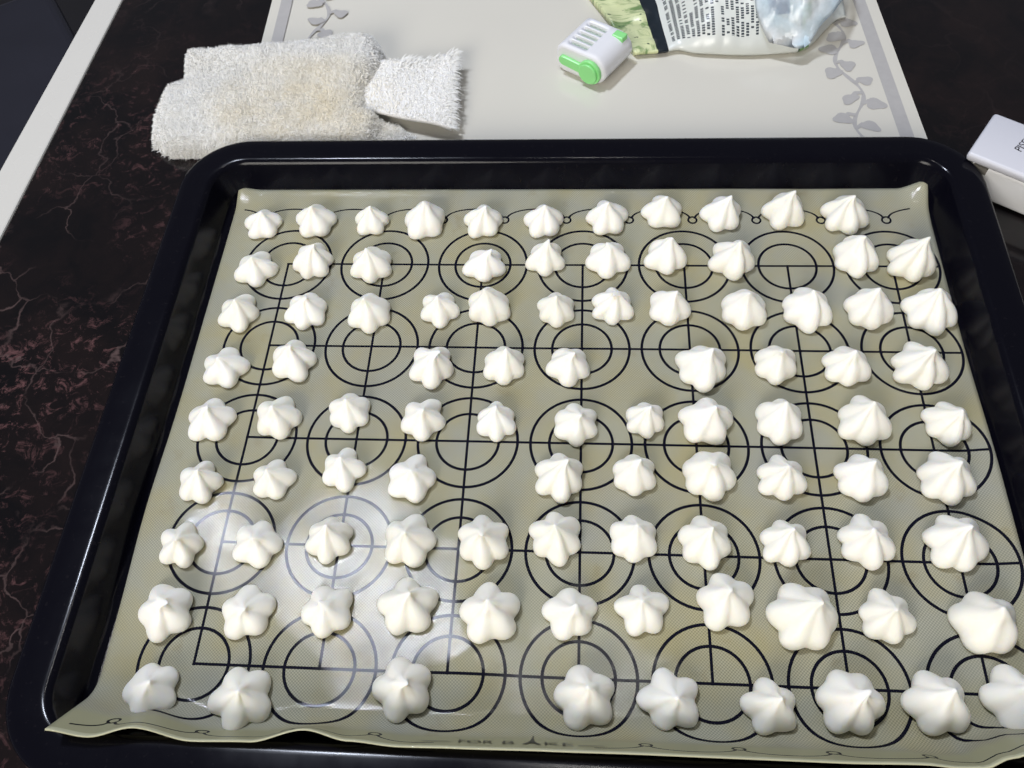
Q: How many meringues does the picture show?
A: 94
